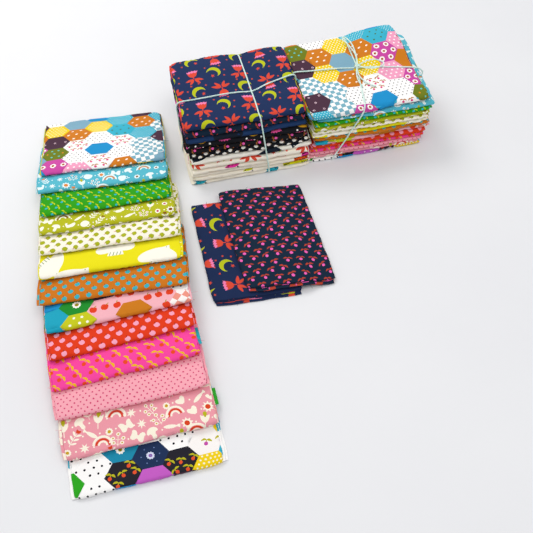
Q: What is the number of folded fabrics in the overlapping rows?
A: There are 15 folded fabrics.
